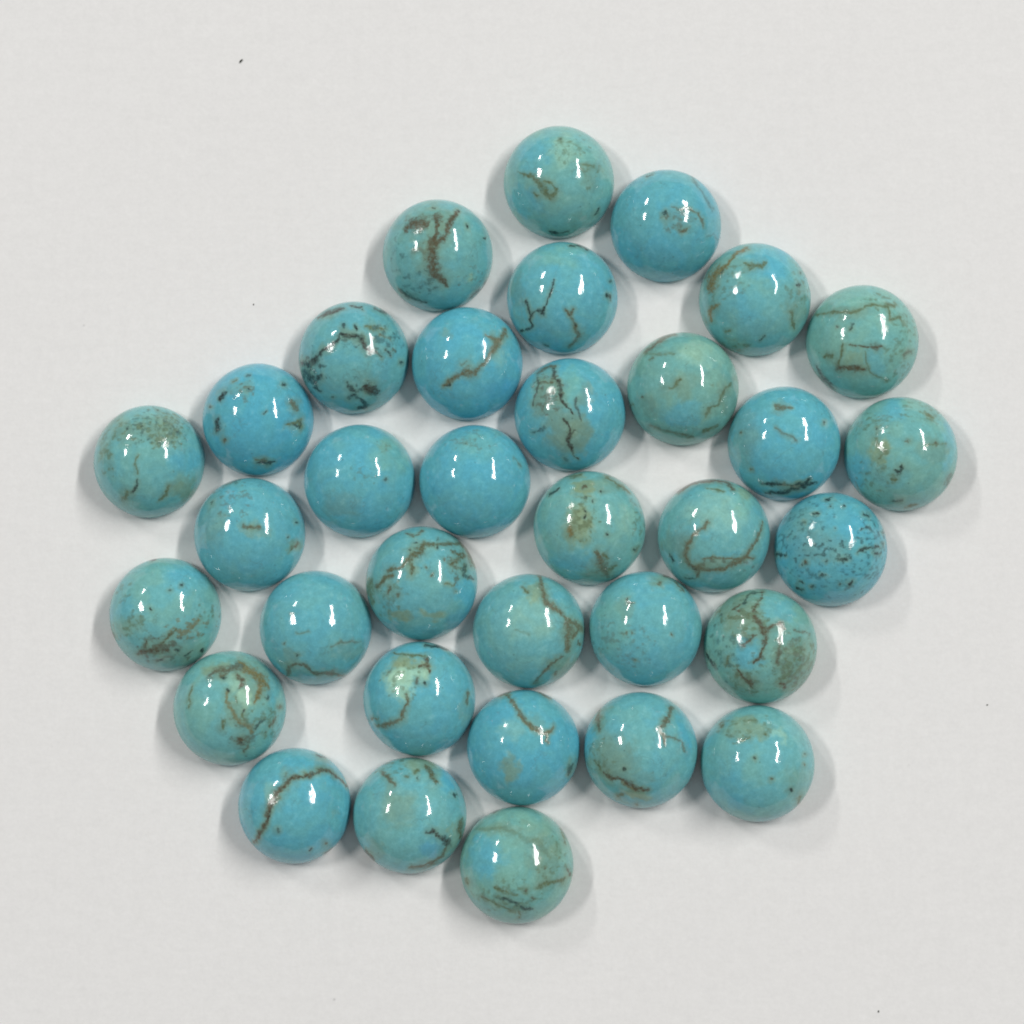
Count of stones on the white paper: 34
